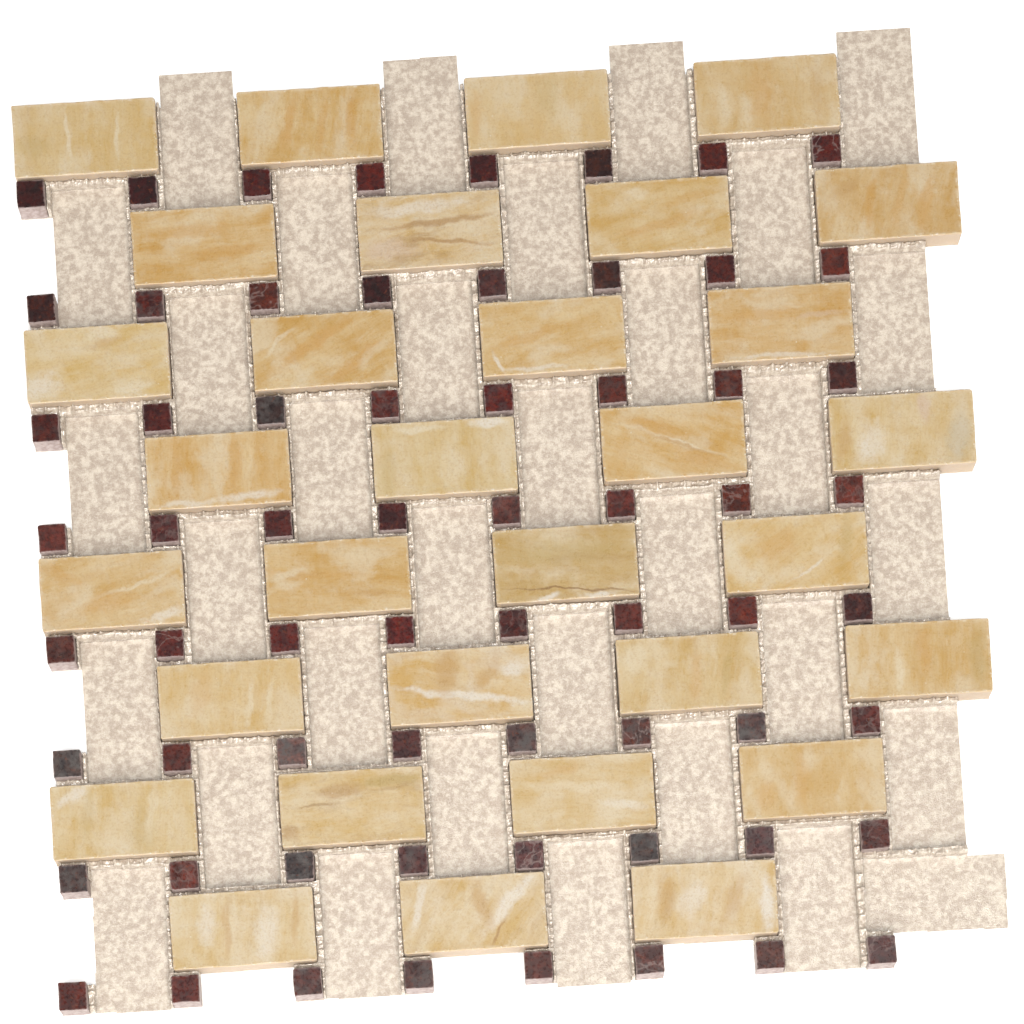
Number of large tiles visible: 31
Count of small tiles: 64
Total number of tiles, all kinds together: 95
